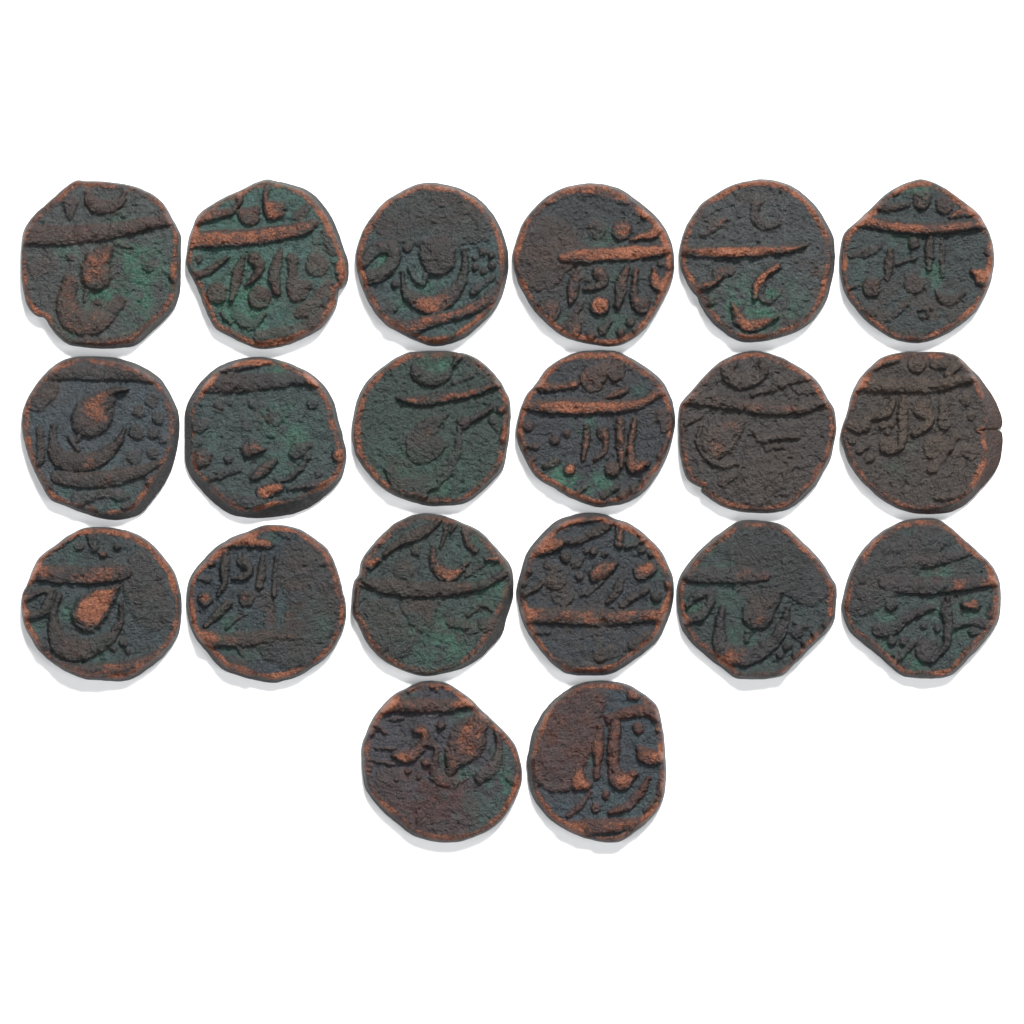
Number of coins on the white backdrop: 20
